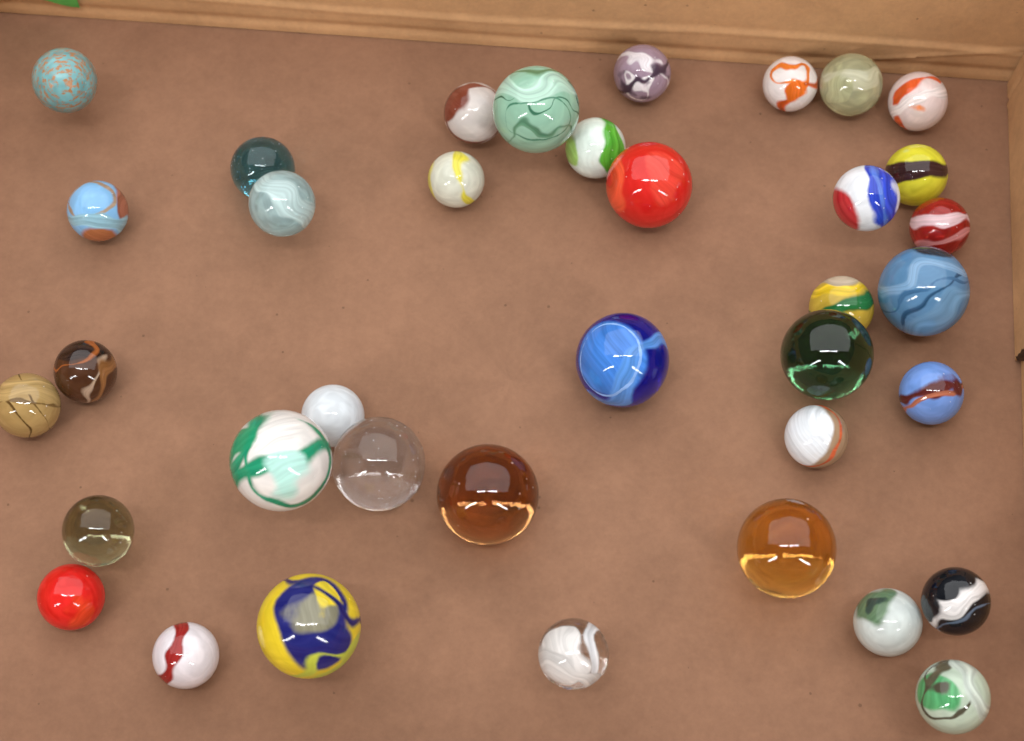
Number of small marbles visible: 27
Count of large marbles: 10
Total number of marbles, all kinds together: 37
